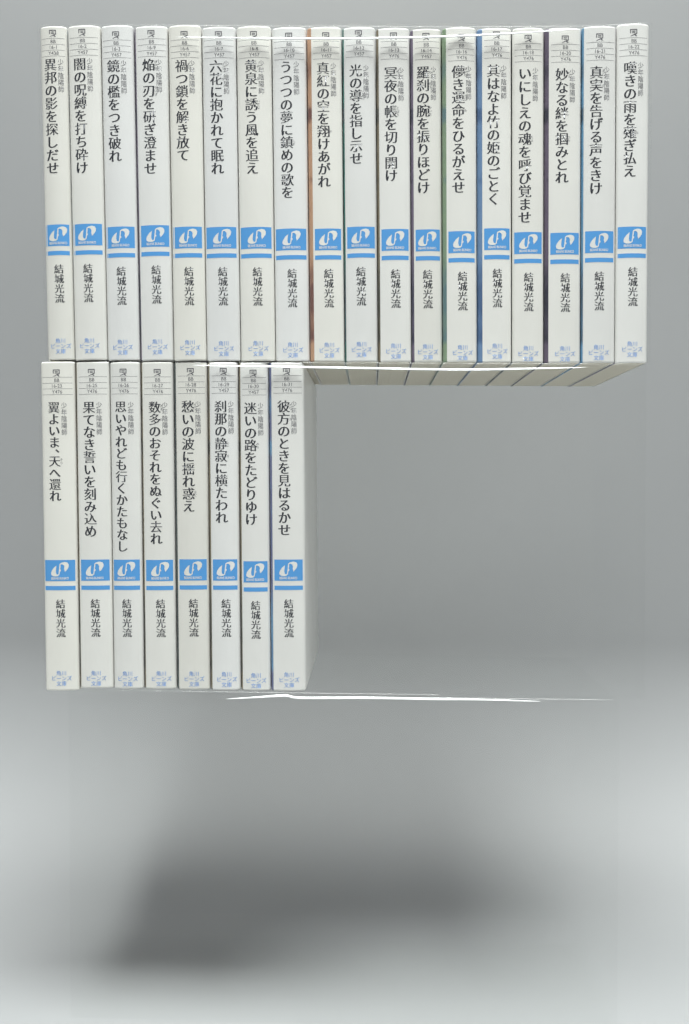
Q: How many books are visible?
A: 26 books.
